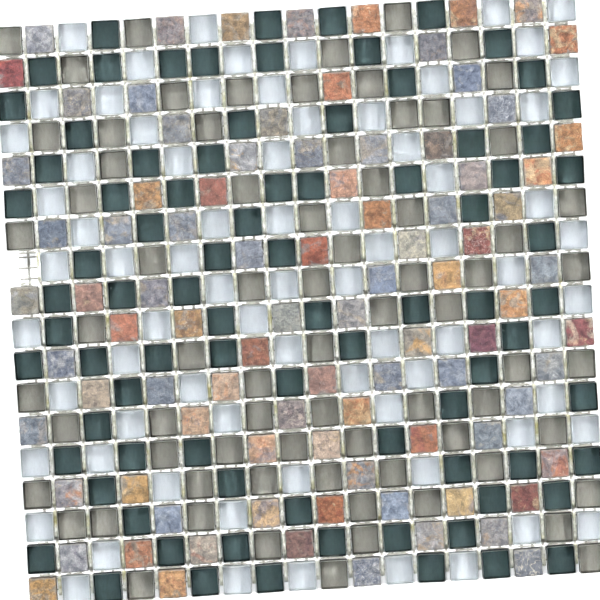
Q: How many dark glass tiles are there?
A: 84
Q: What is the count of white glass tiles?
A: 76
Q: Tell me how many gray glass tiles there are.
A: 73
